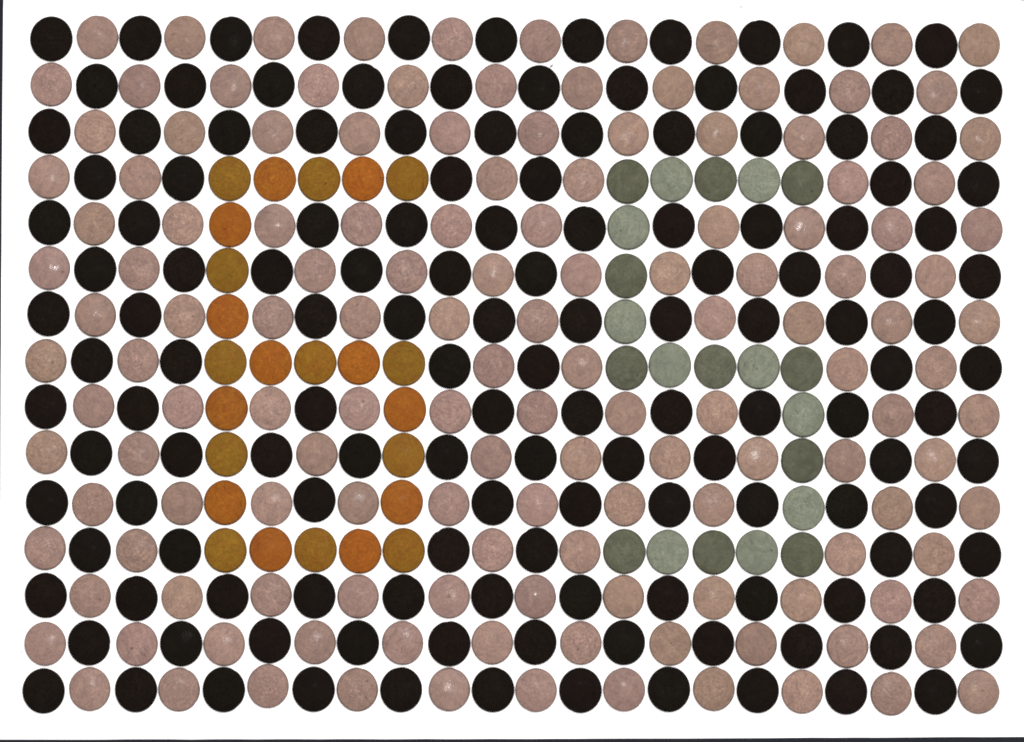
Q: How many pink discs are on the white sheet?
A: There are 143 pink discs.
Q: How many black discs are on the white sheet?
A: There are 142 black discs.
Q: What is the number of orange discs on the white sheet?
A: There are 24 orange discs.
